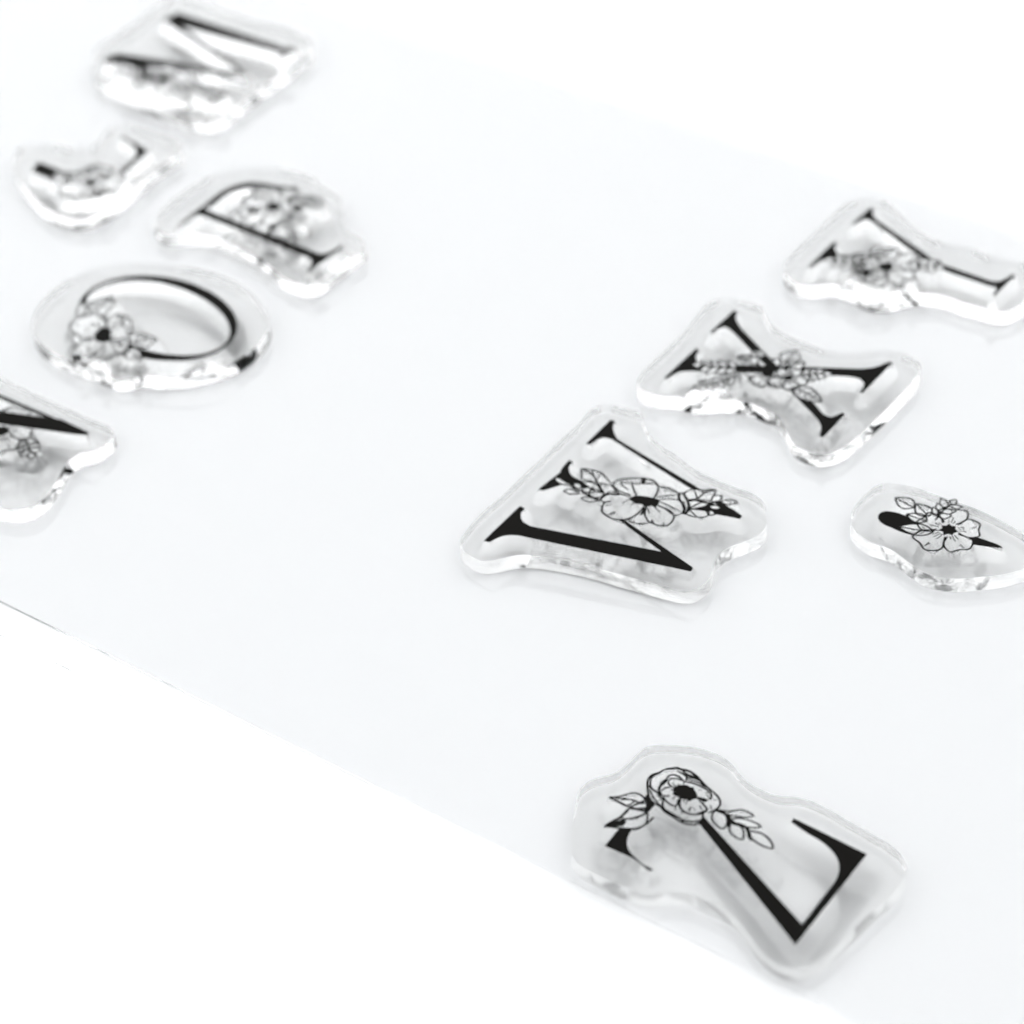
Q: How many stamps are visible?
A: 10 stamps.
